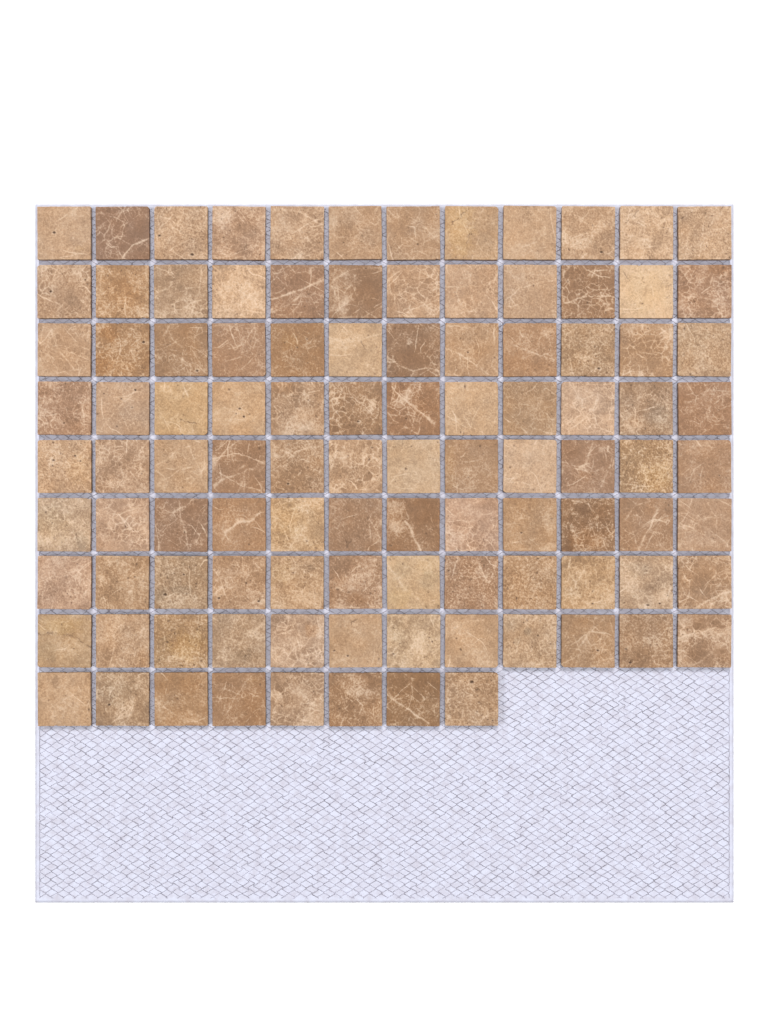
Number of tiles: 104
